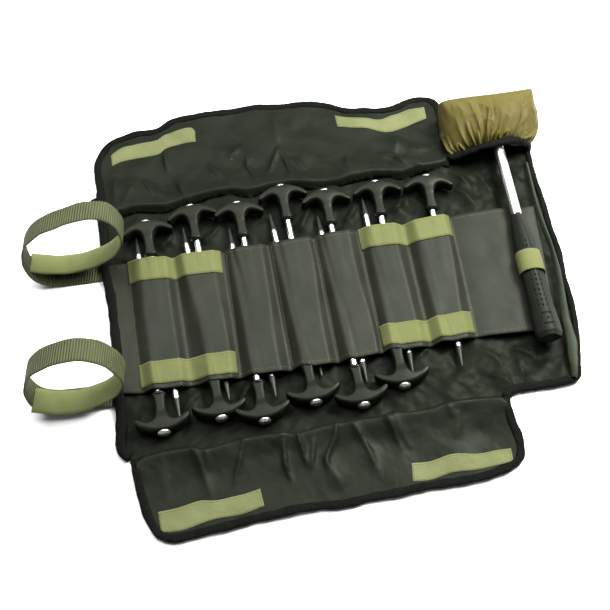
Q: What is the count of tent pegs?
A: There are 13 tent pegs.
